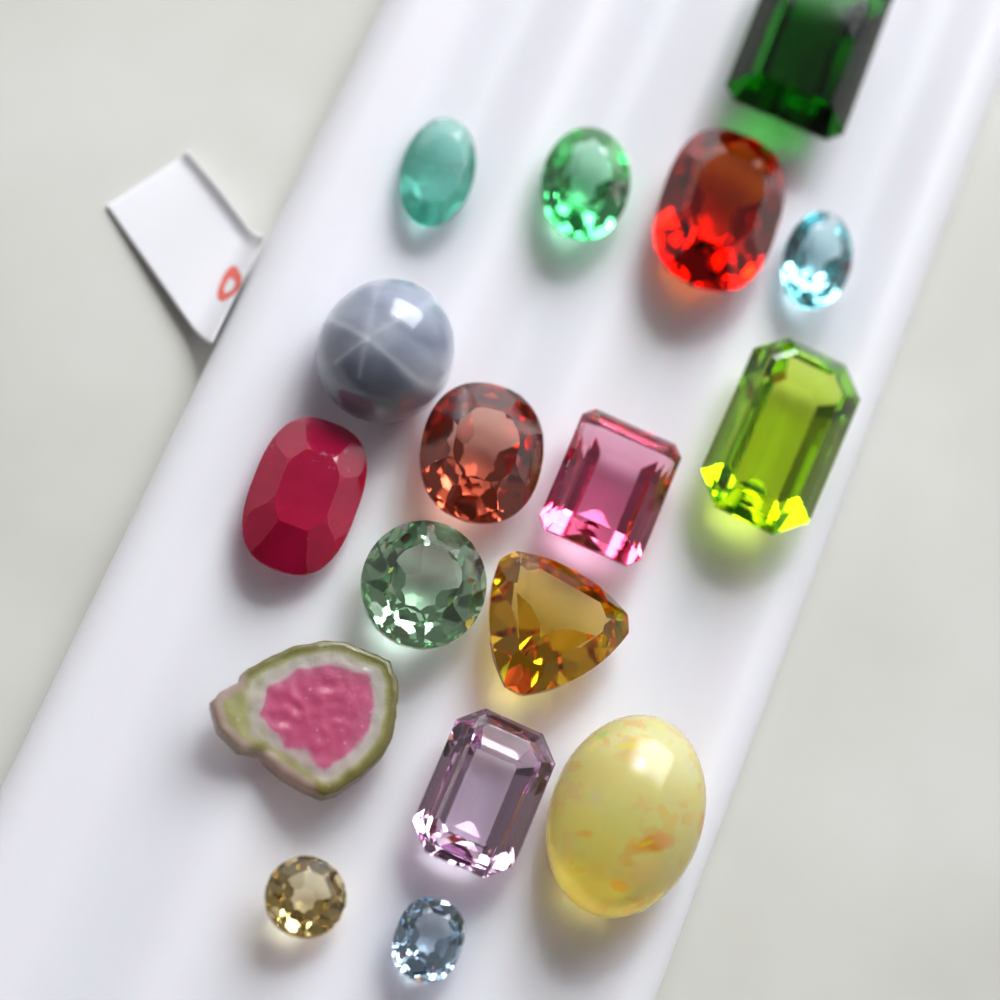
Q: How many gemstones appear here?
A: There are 17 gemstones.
